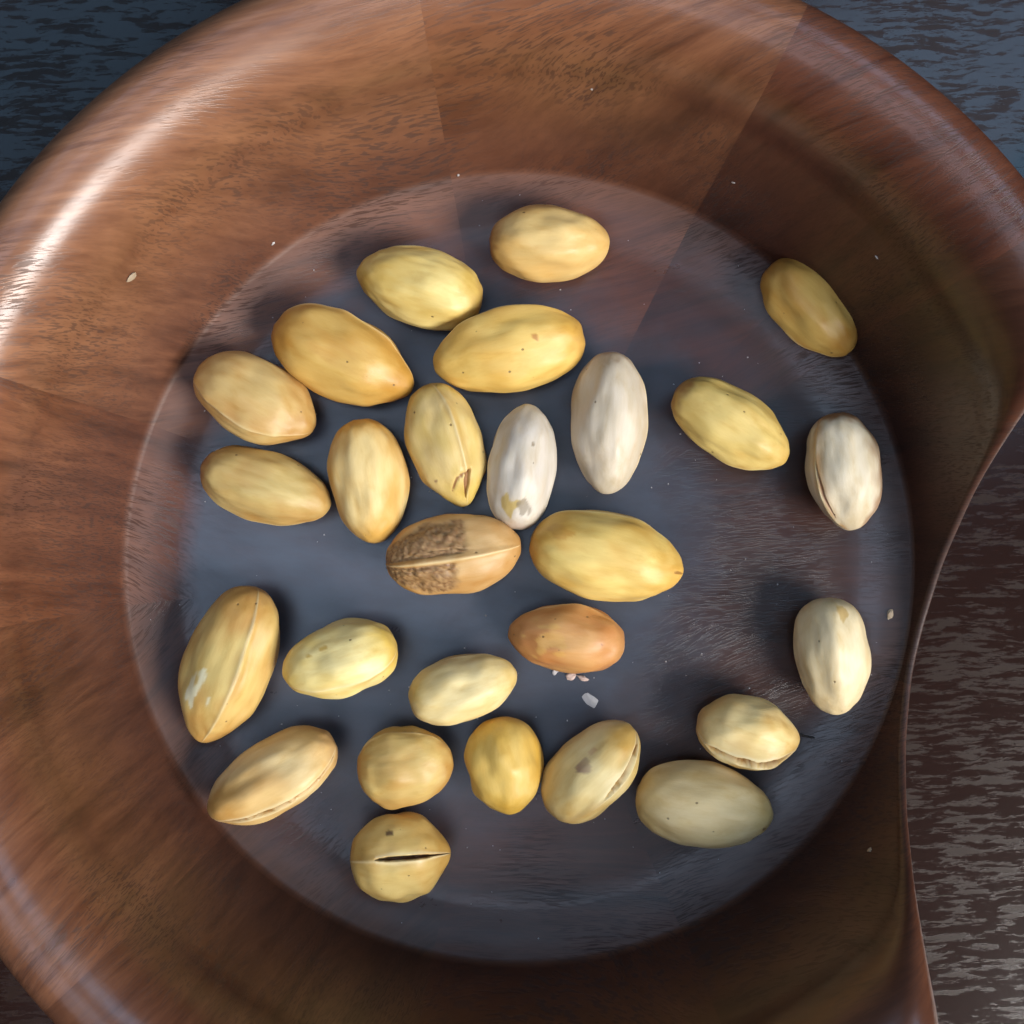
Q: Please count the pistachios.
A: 27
